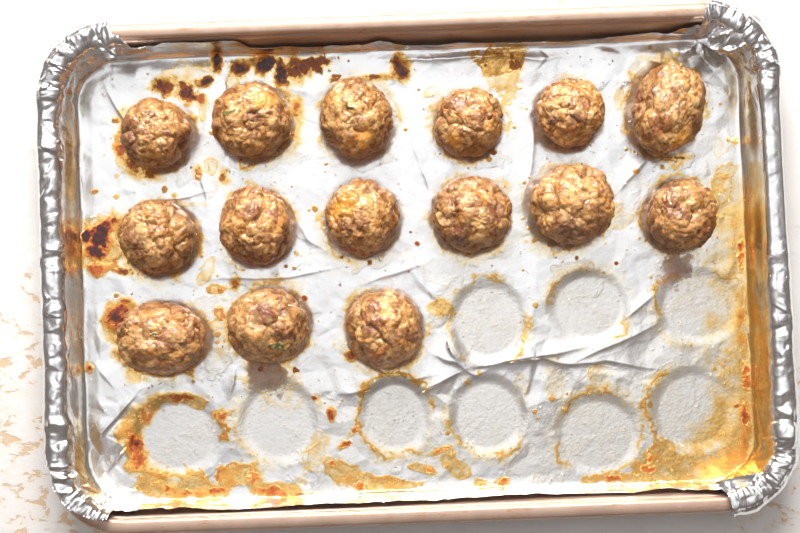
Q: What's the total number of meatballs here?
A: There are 15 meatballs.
